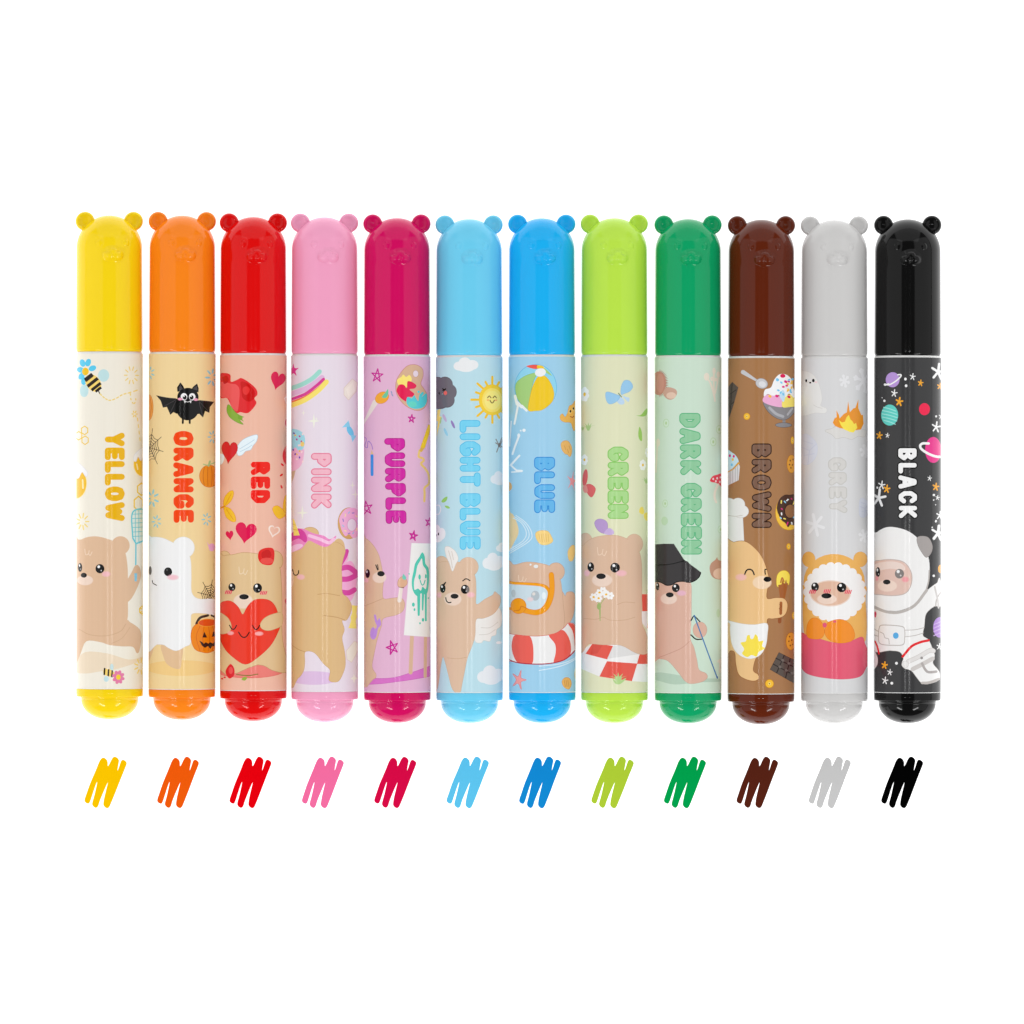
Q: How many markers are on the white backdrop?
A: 12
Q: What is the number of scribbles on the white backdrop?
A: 12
